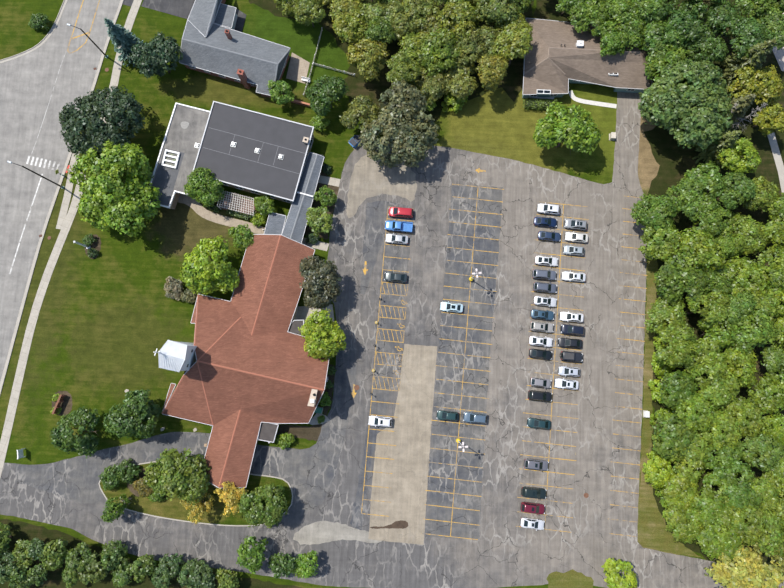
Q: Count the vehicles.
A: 36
